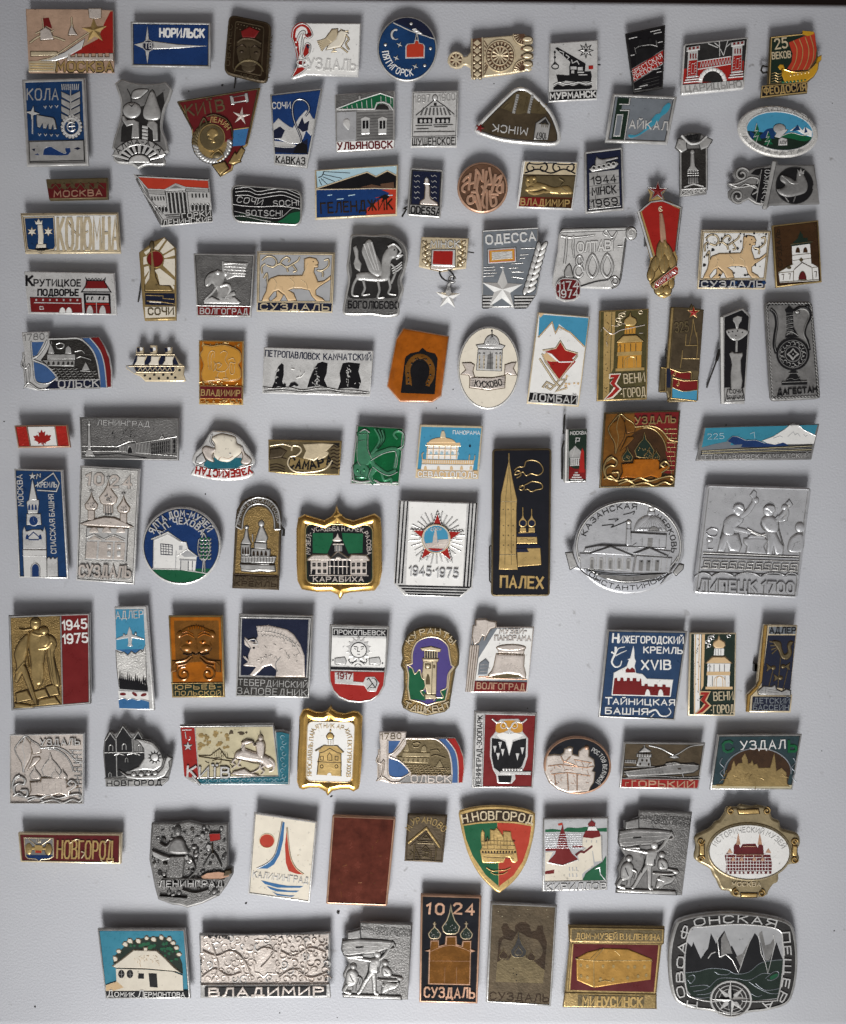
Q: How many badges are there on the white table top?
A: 105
